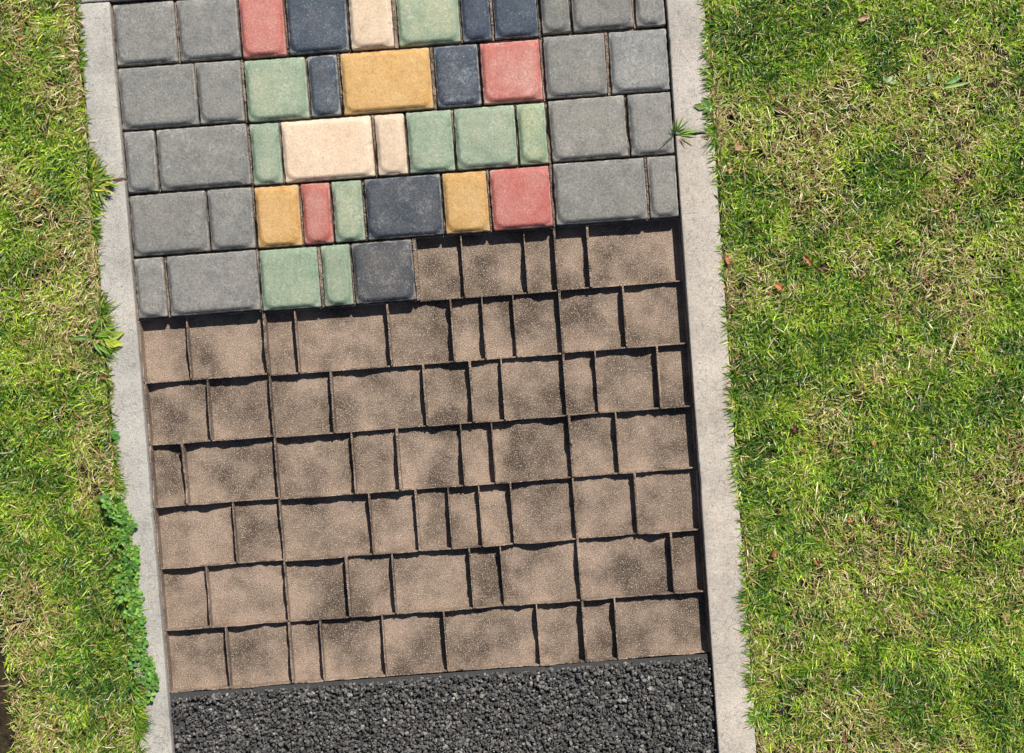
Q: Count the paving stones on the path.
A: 45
